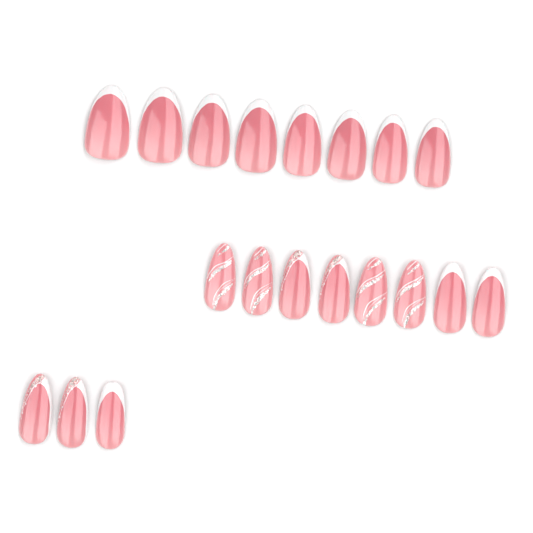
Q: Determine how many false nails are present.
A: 19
